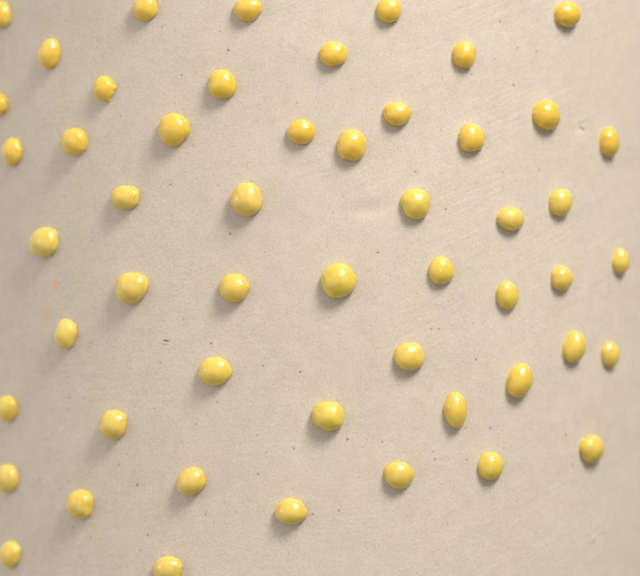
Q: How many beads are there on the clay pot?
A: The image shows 52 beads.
